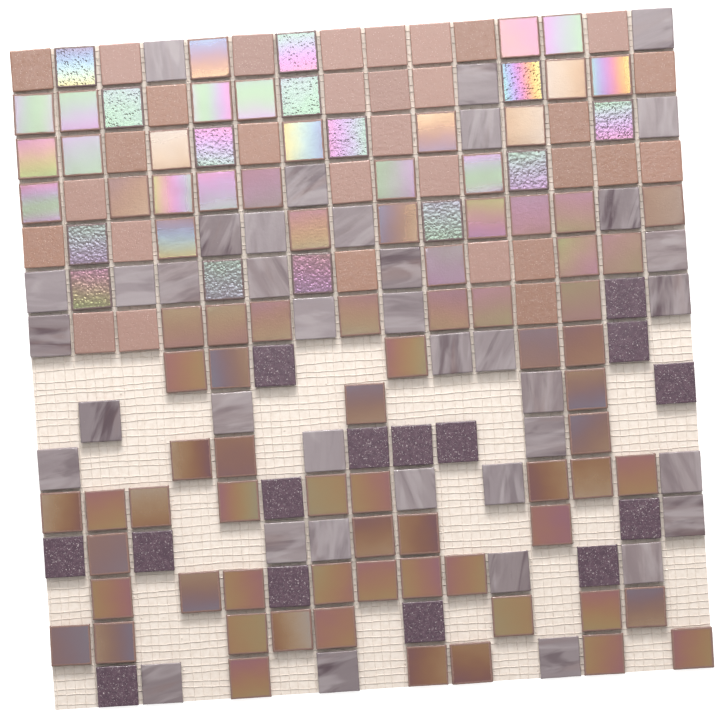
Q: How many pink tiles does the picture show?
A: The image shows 31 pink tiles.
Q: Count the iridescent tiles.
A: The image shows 96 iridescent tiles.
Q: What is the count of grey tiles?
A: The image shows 39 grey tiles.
